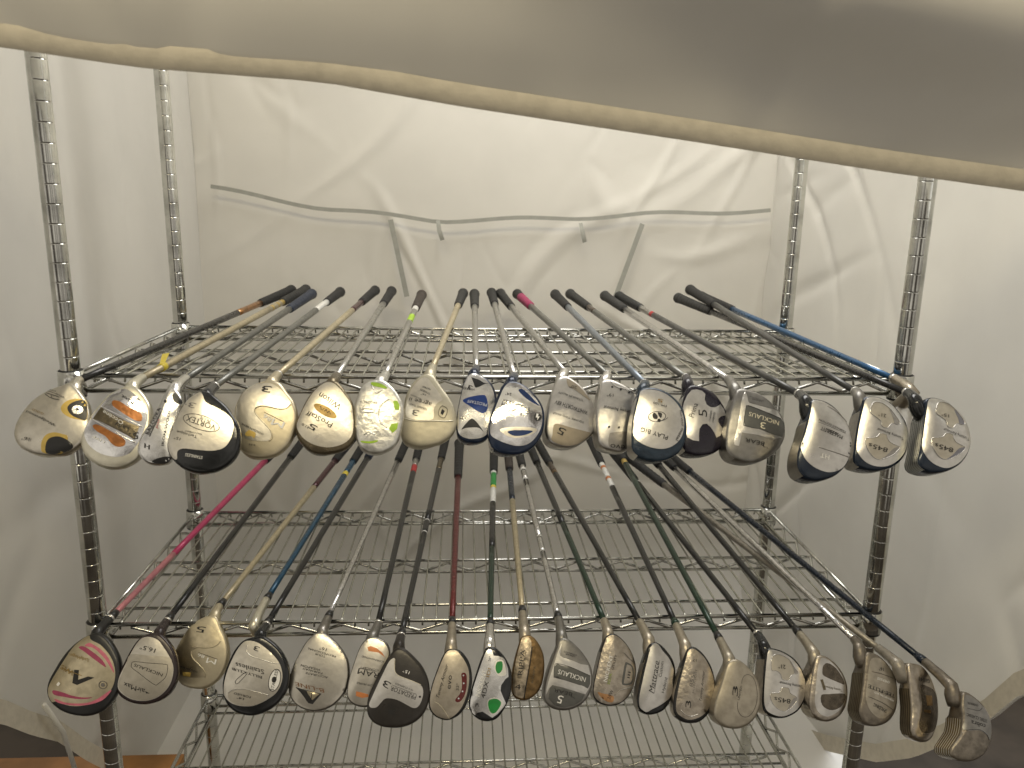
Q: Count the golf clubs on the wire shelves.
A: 40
